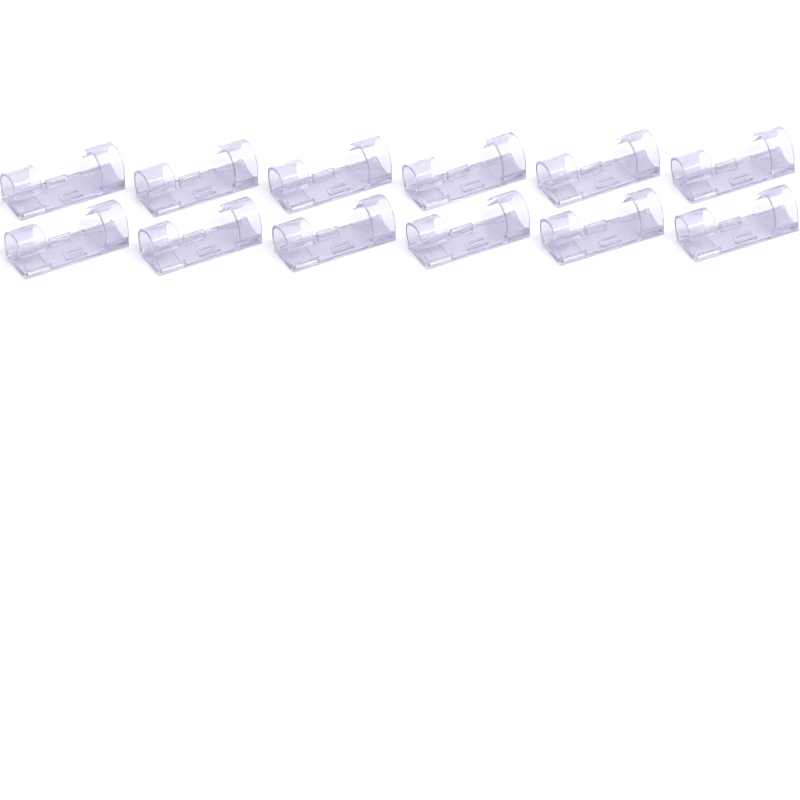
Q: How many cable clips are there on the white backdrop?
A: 12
